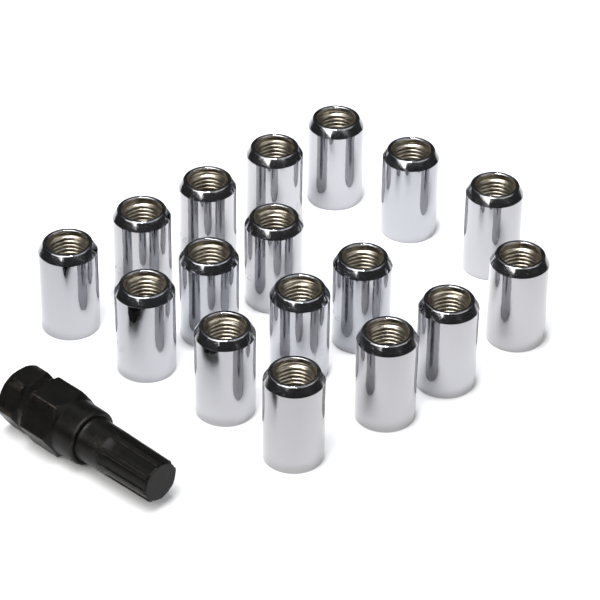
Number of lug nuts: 17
